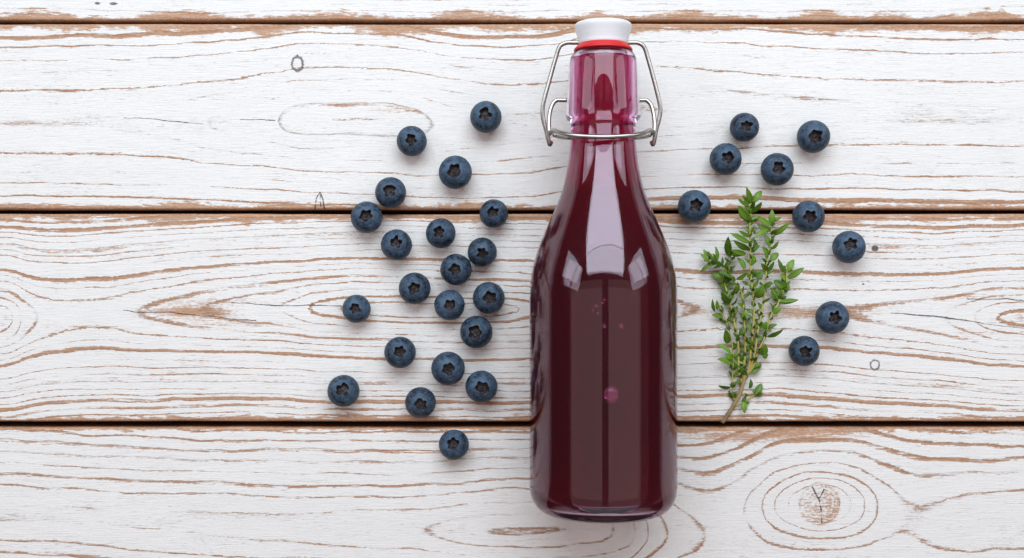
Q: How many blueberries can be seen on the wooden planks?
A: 30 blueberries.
